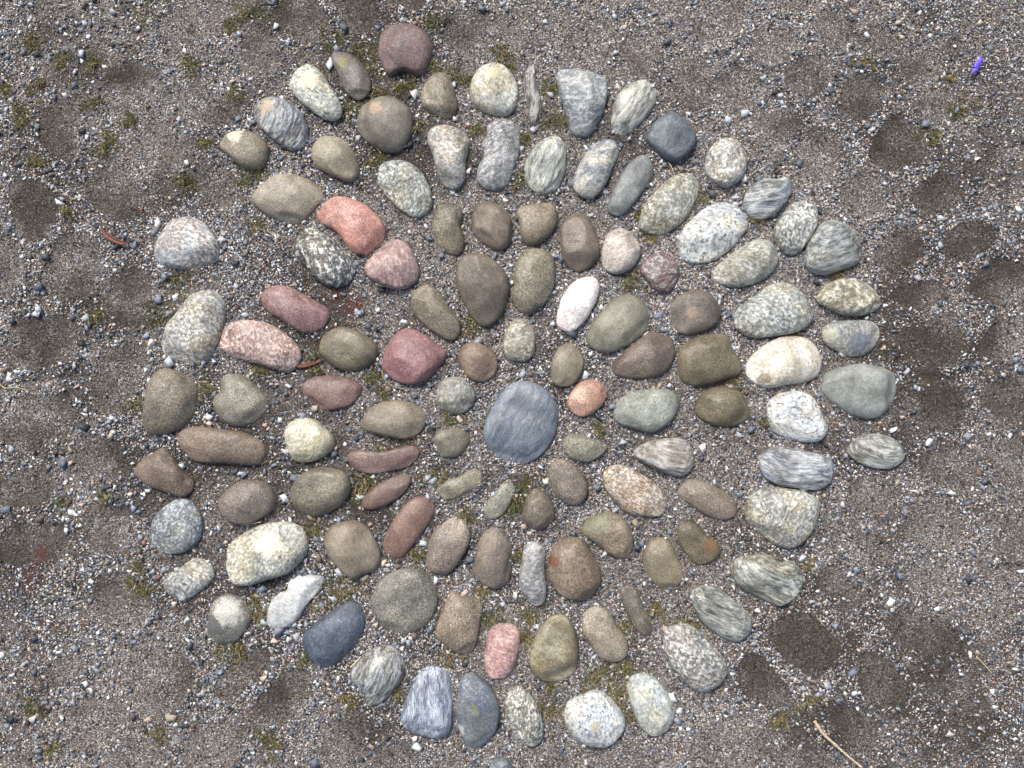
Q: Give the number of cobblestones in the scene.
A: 118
